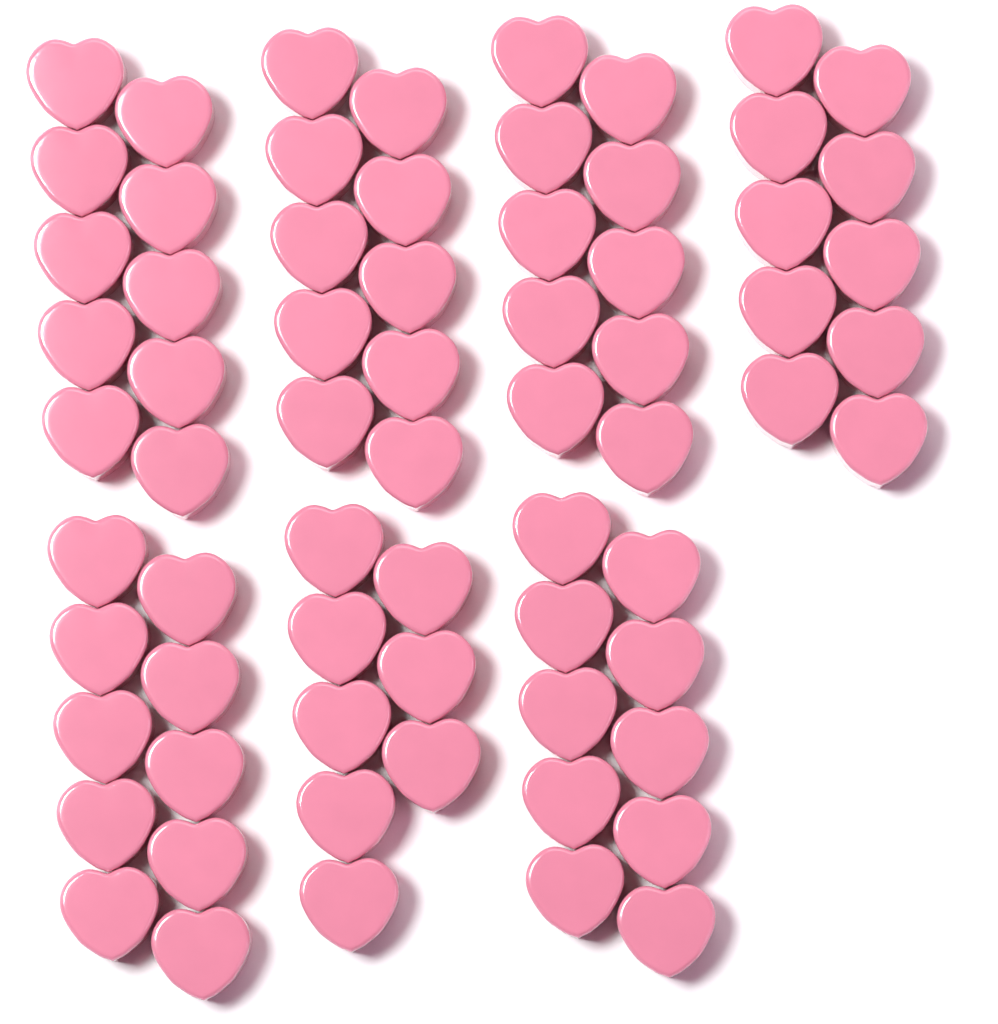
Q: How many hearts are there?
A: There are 68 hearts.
